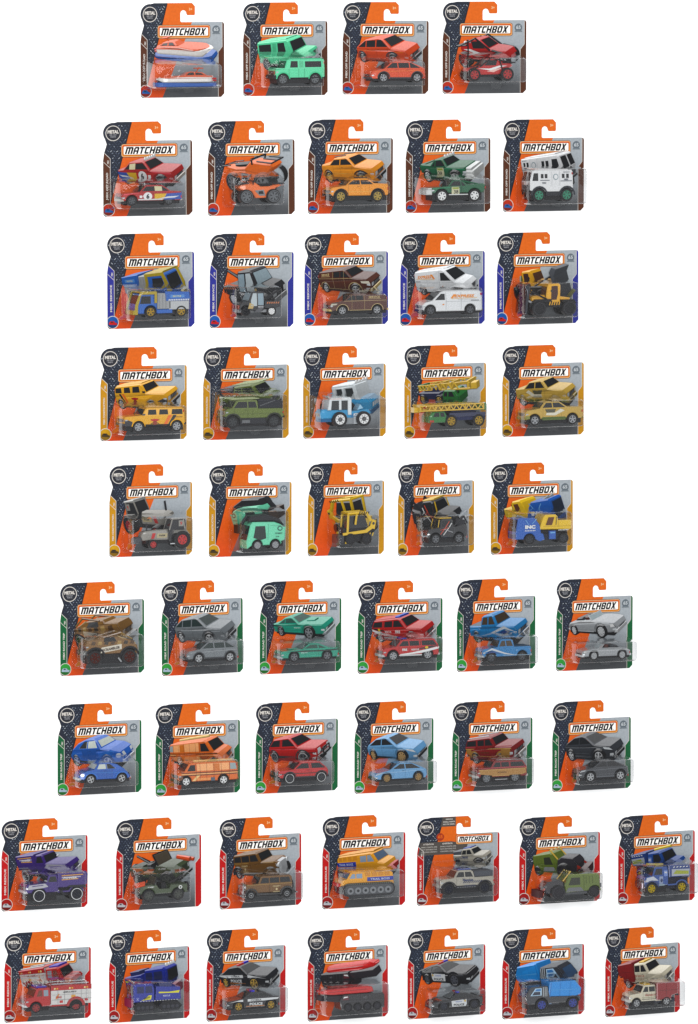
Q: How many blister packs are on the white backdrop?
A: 50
